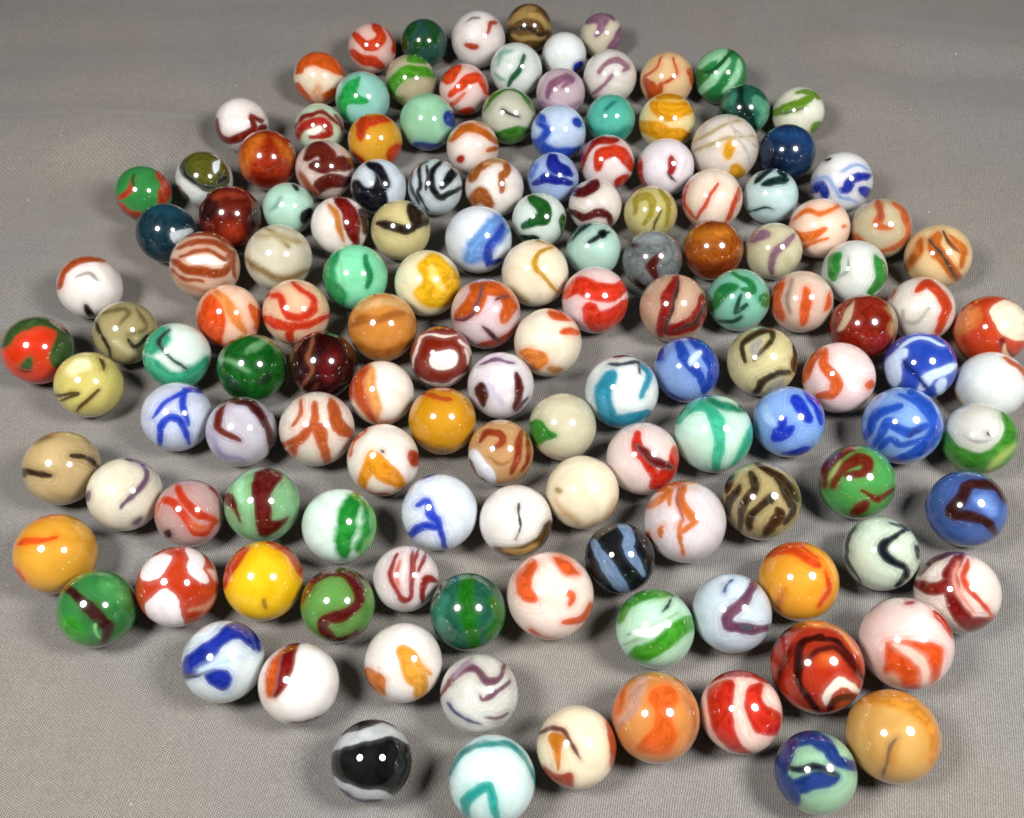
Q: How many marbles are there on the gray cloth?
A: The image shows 142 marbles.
